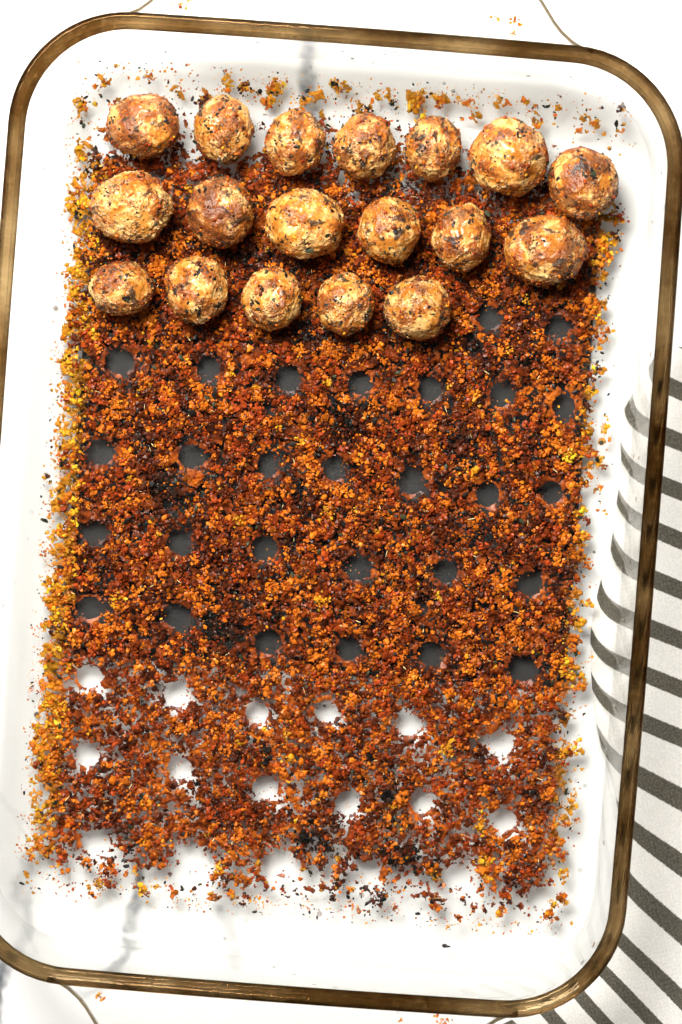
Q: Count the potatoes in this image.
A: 18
